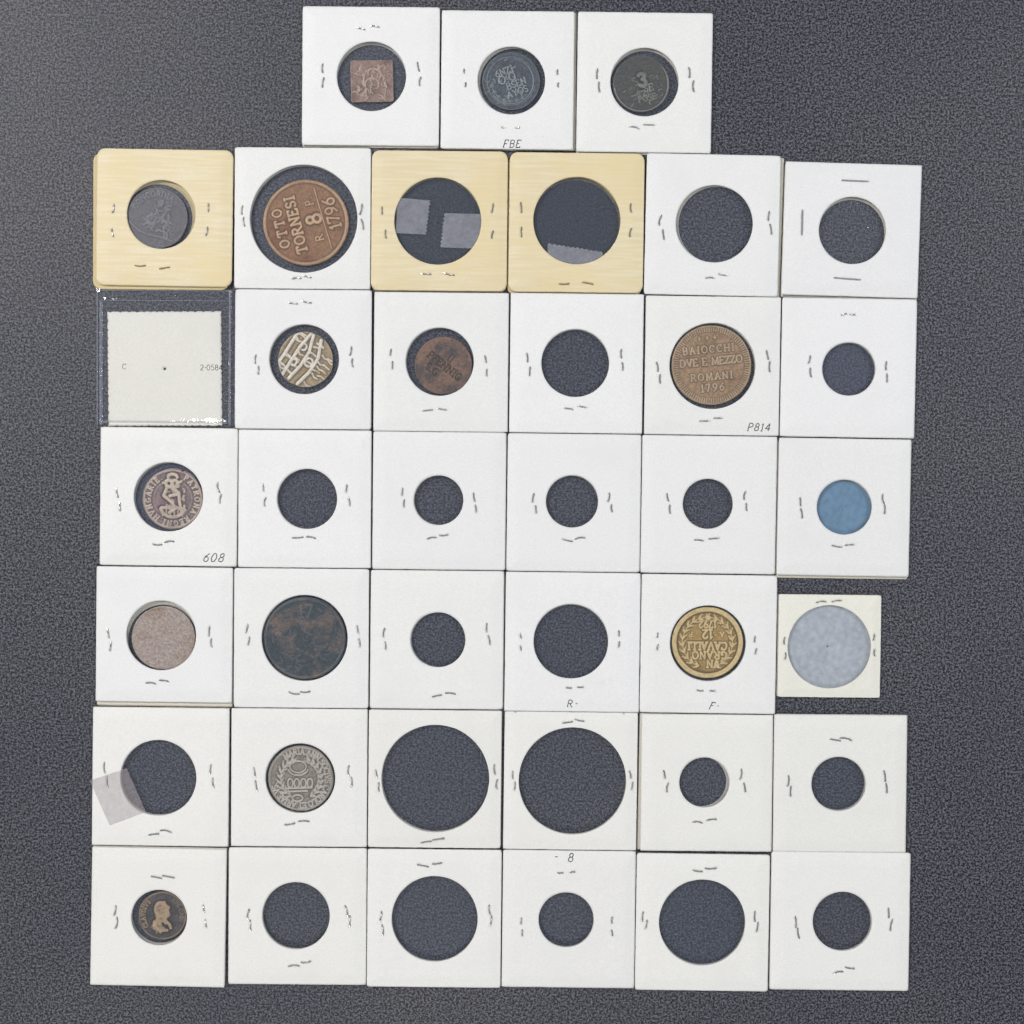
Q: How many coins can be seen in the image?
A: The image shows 14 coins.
